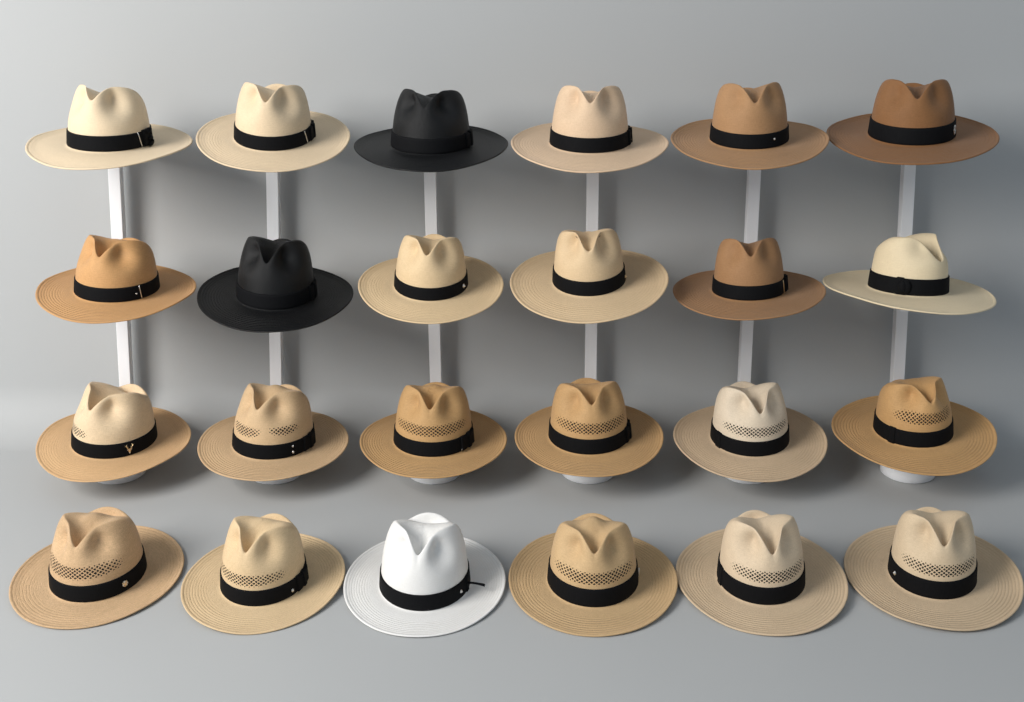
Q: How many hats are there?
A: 24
